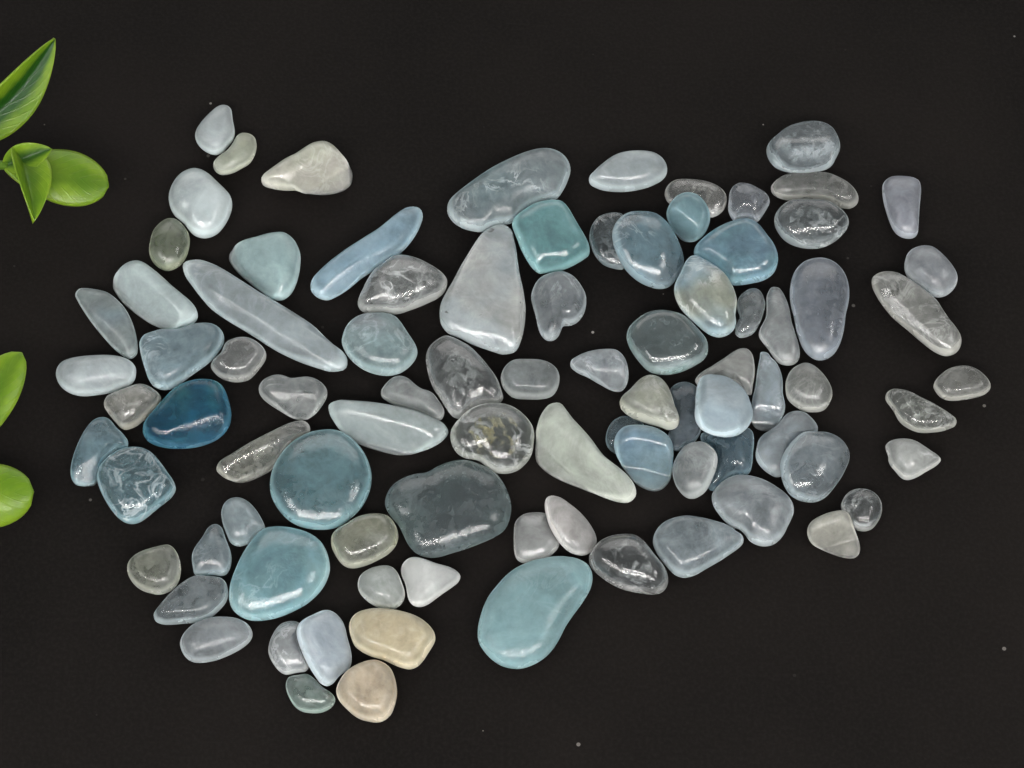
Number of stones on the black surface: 89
